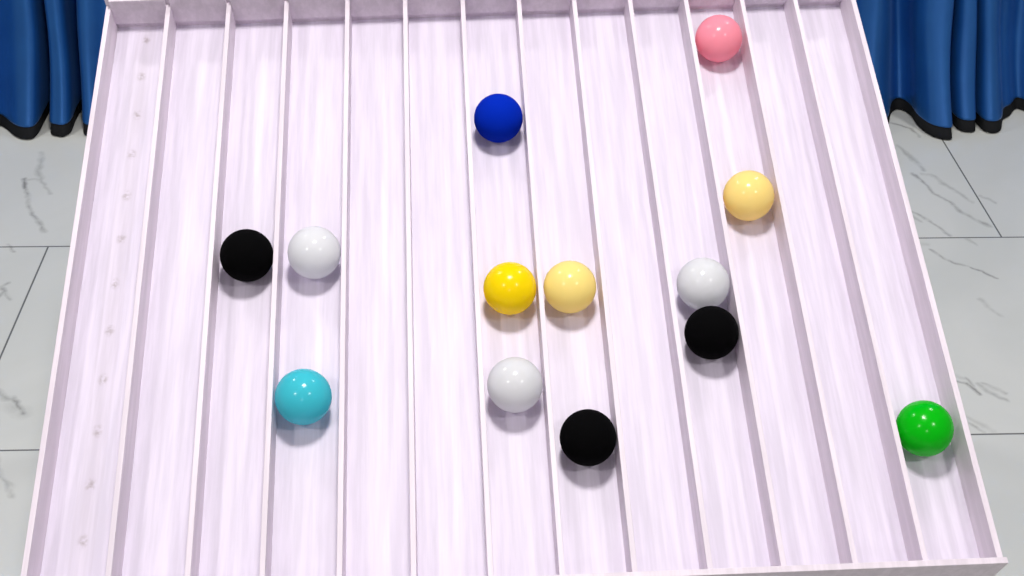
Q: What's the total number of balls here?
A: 13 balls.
